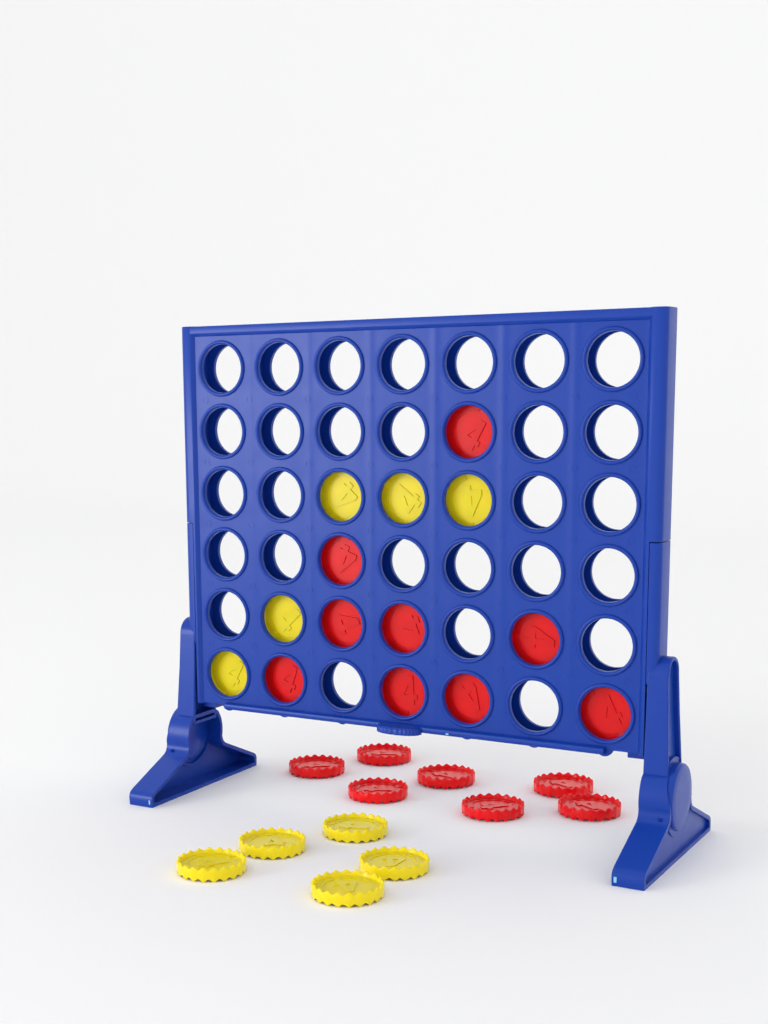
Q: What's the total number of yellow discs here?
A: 10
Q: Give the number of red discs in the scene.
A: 16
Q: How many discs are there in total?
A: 26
